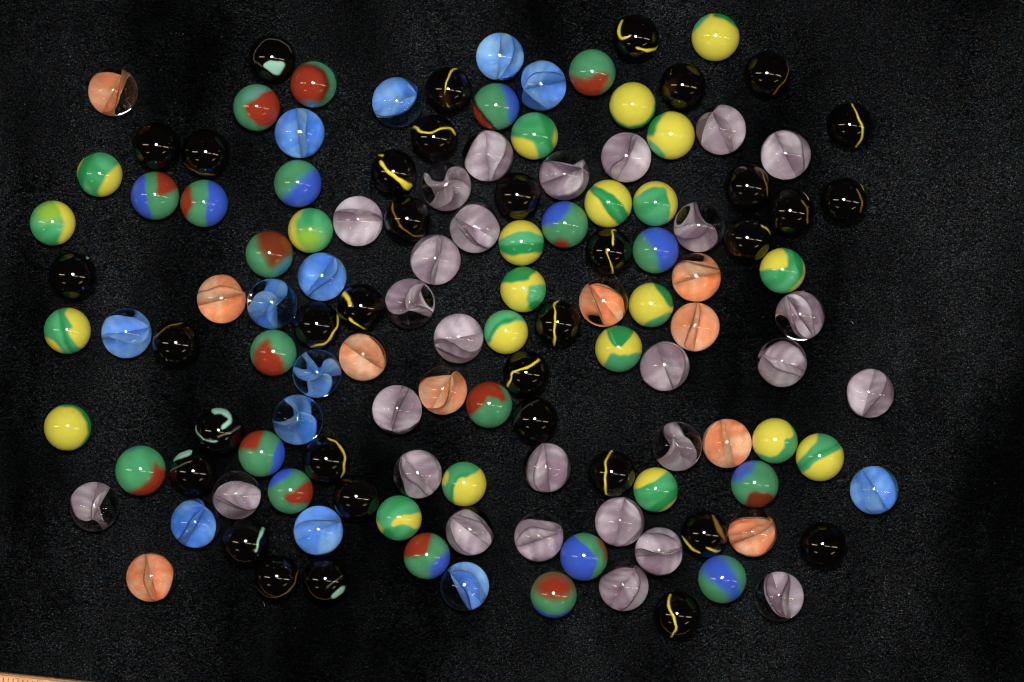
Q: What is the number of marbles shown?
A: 128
